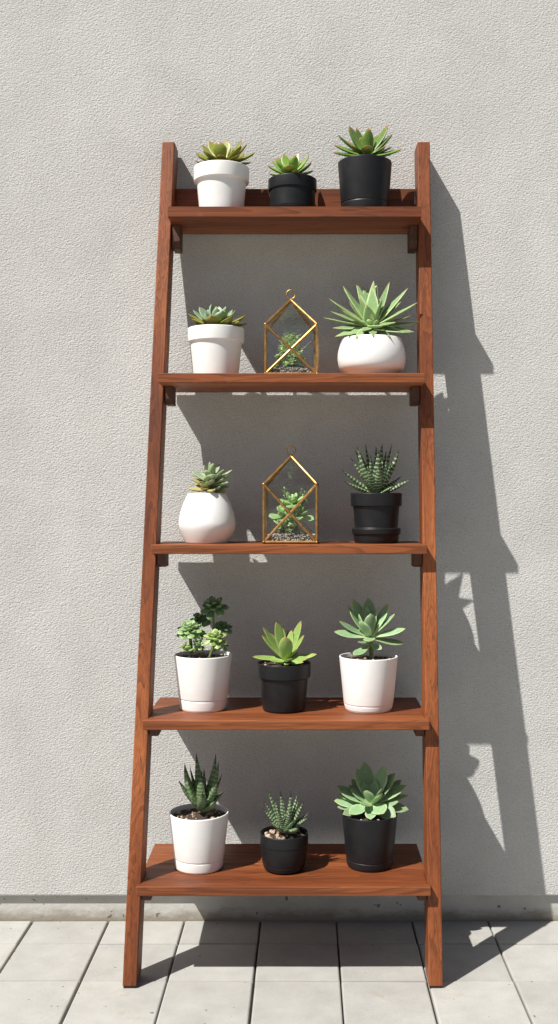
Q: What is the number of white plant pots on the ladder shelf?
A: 7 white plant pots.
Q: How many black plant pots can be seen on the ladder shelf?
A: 6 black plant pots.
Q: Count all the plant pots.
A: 13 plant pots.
